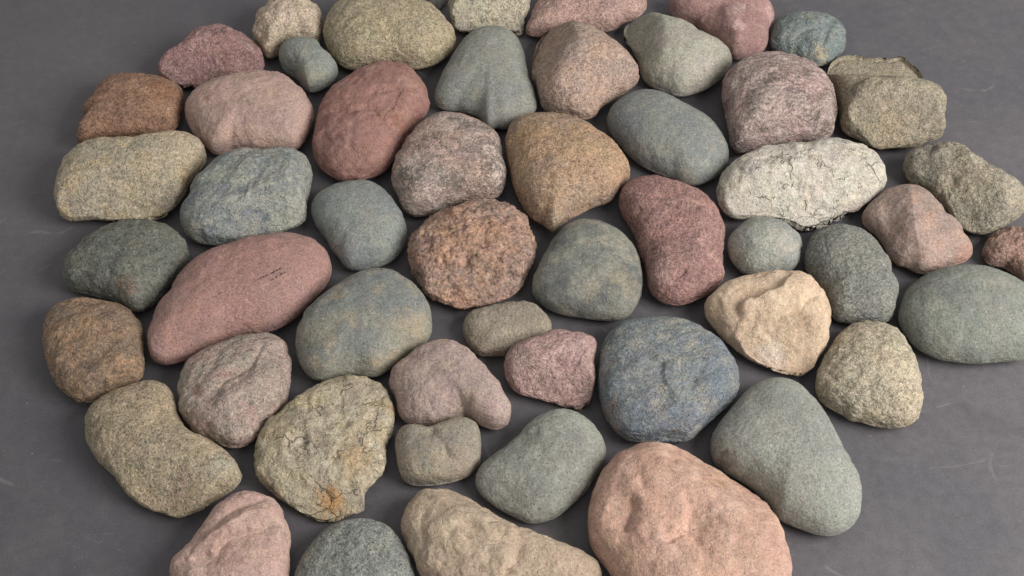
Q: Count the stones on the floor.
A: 53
